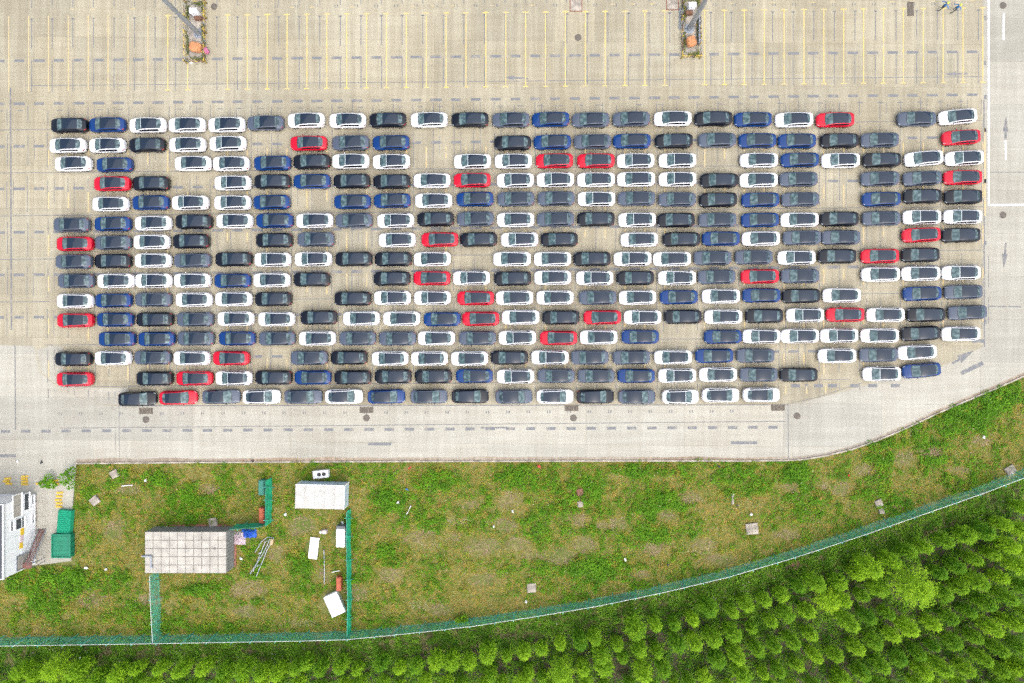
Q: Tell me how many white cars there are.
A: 121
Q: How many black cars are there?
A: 62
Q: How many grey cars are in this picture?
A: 58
